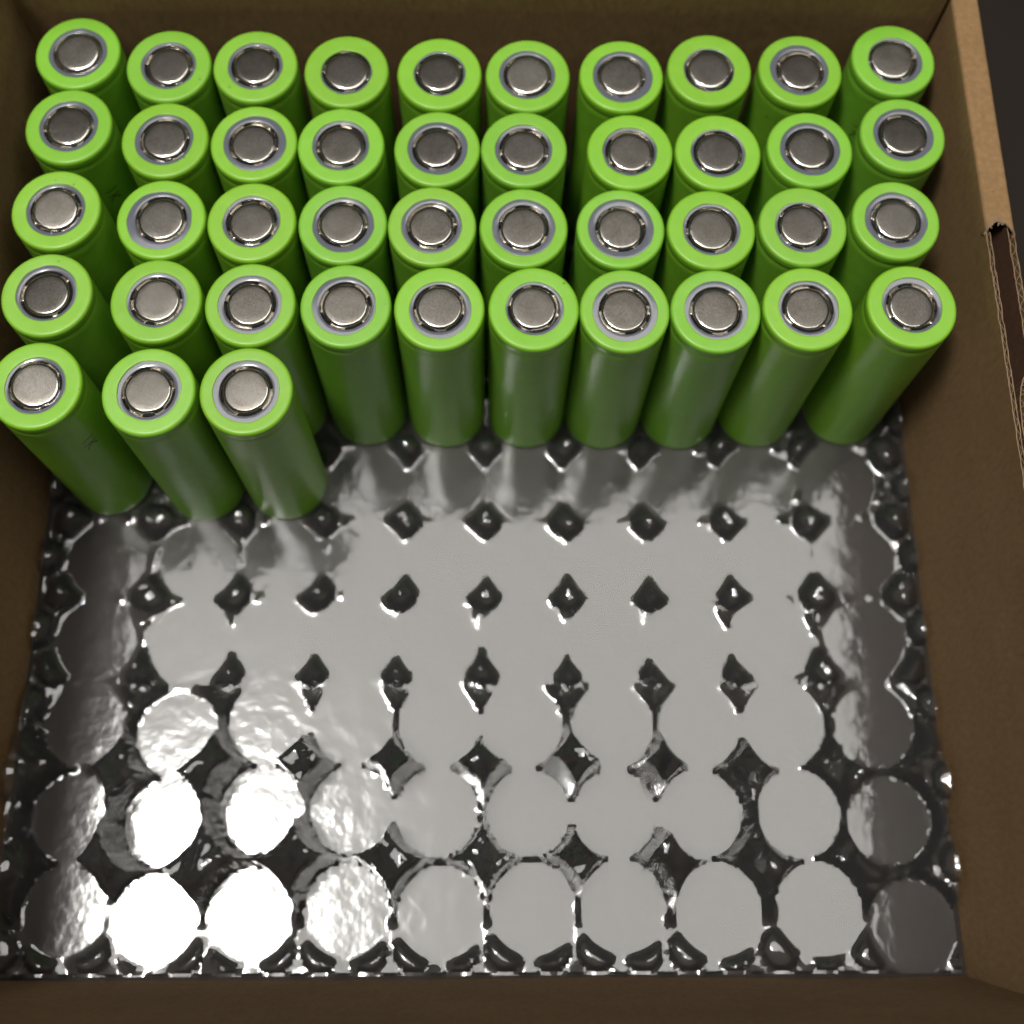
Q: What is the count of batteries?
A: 43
